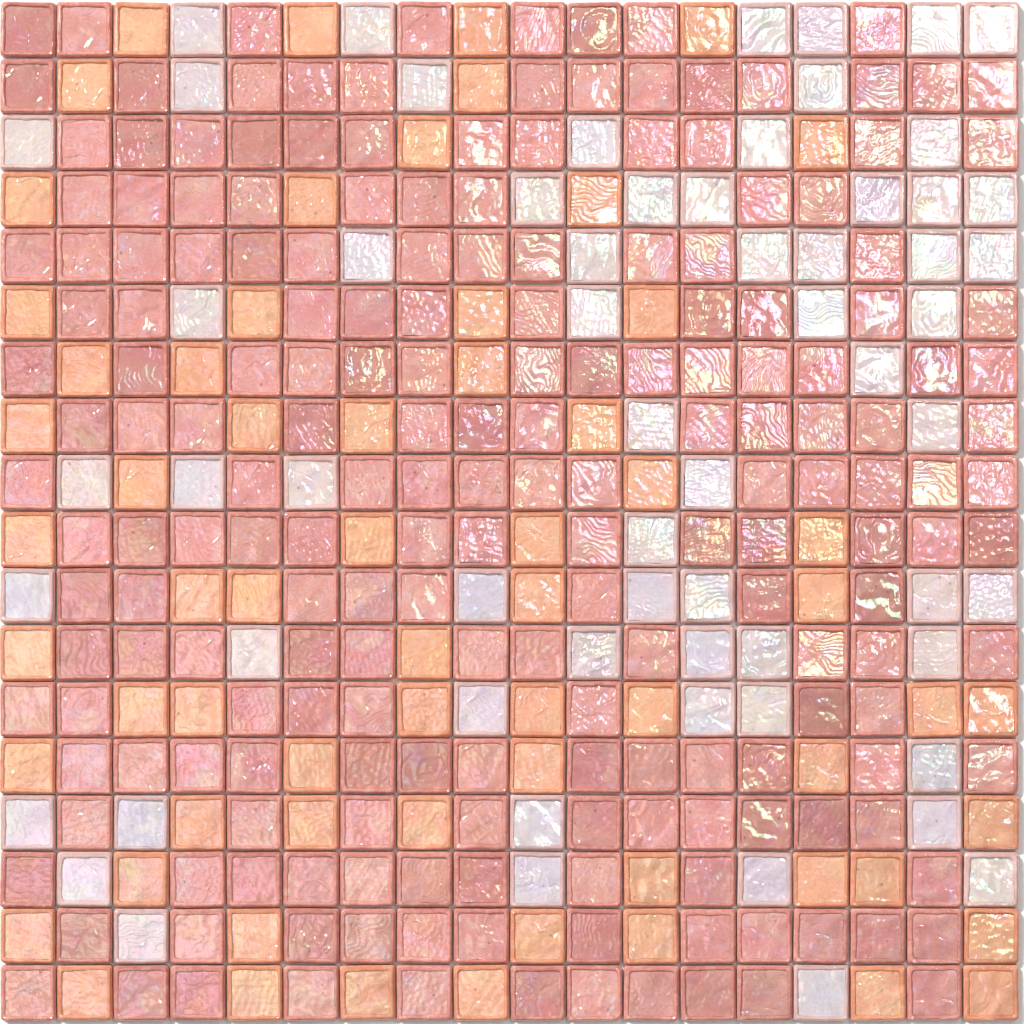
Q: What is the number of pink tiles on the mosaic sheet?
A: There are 198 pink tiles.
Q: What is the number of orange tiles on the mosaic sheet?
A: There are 64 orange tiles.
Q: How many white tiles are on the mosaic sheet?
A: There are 62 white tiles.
